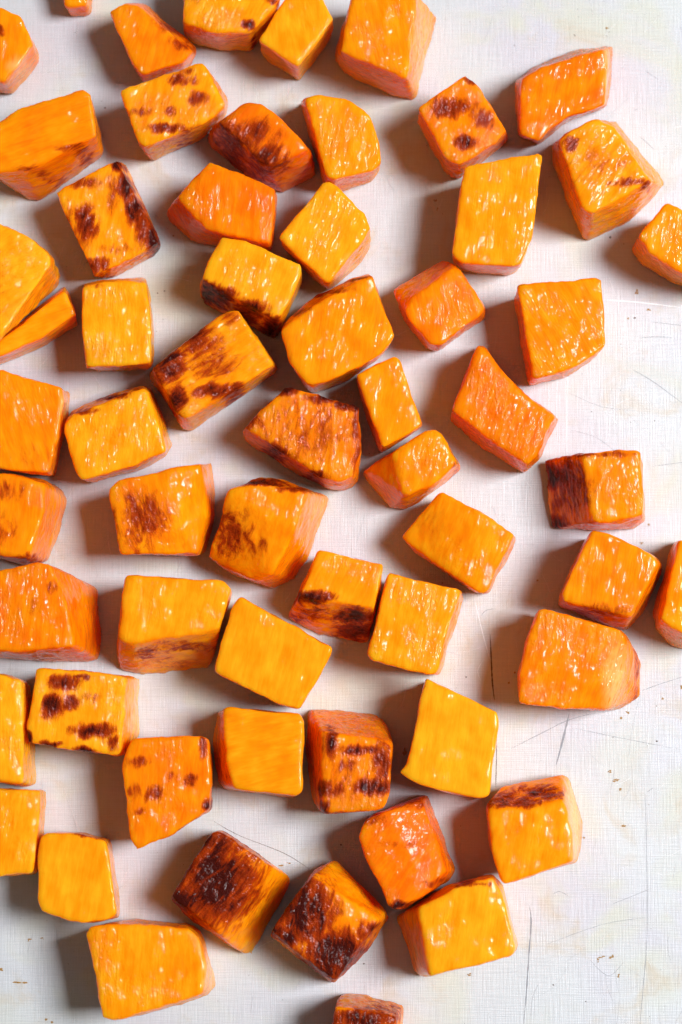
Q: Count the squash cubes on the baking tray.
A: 60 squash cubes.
